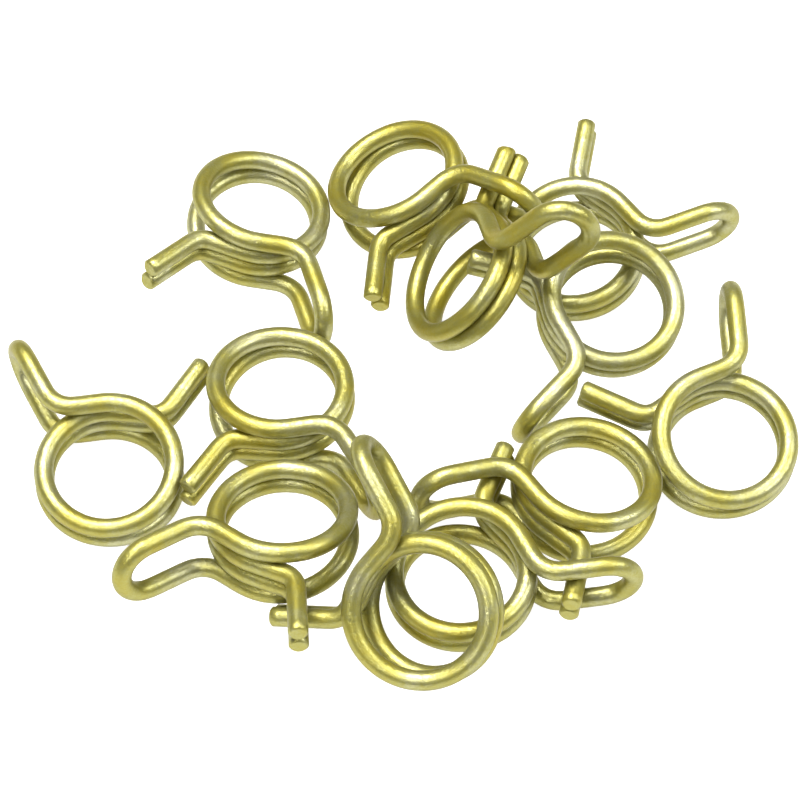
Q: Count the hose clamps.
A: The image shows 12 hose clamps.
